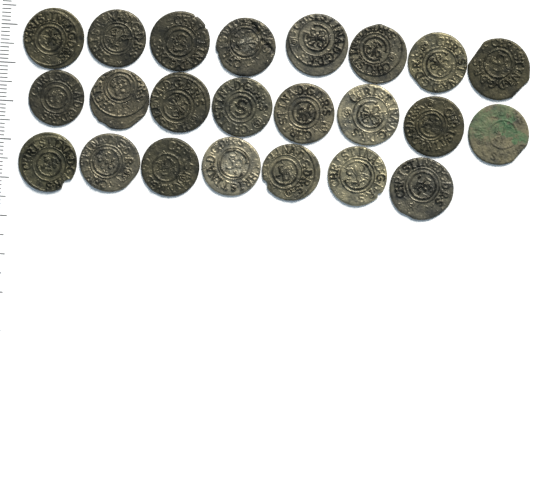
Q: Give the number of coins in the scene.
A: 23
